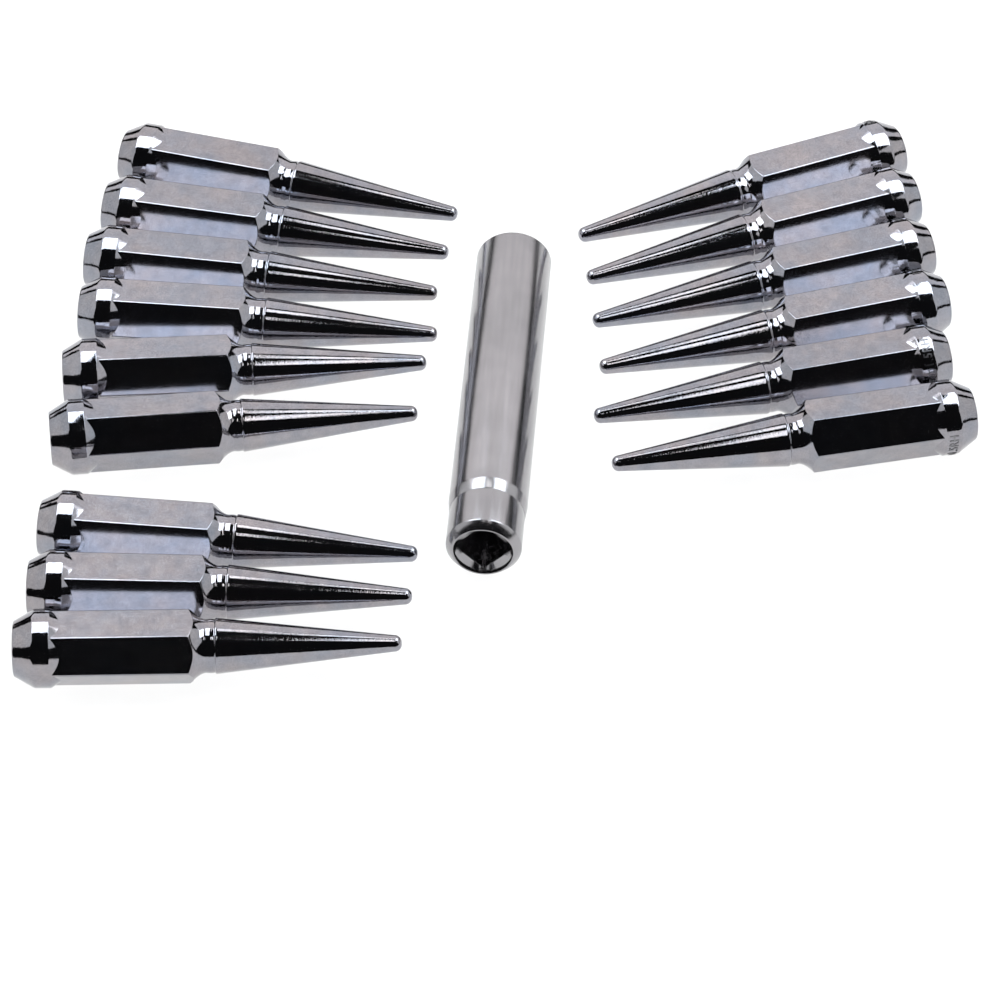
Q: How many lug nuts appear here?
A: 15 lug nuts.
